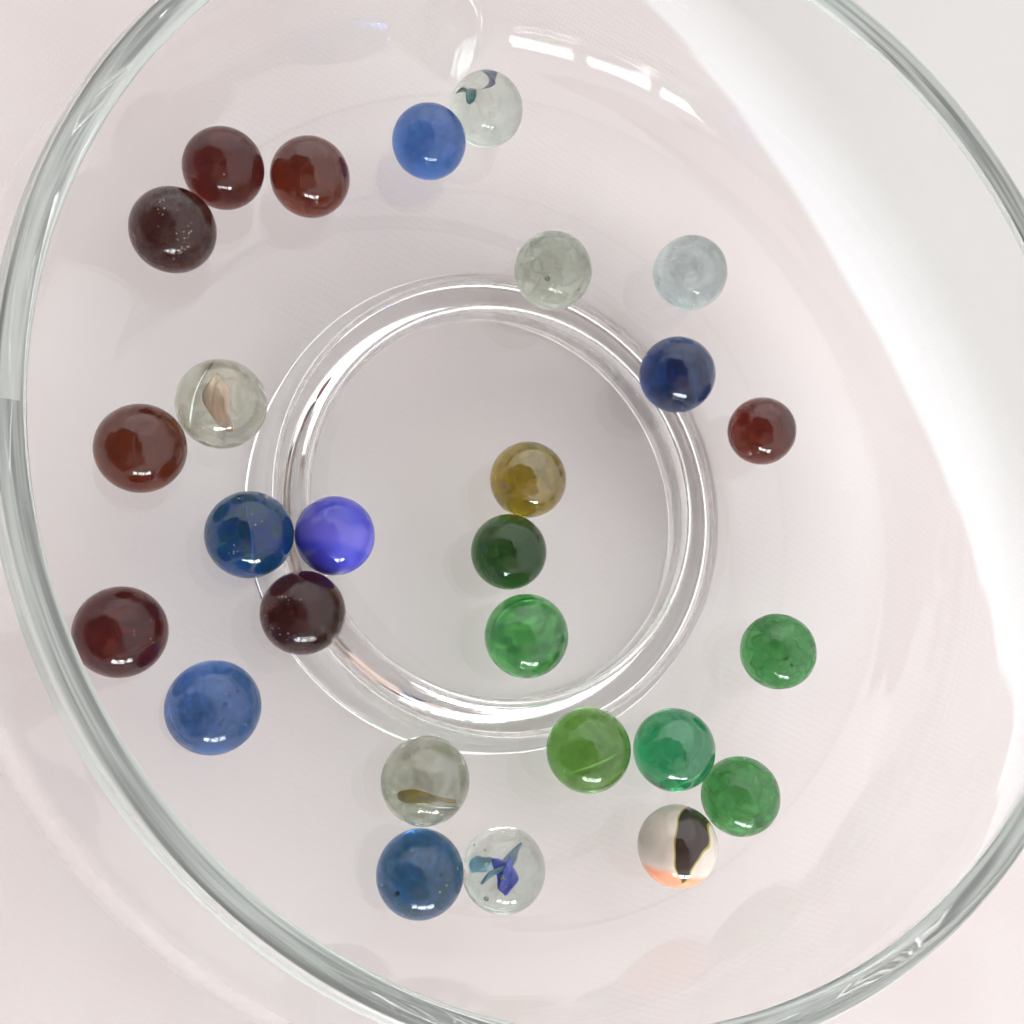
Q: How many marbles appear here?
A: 27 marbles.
